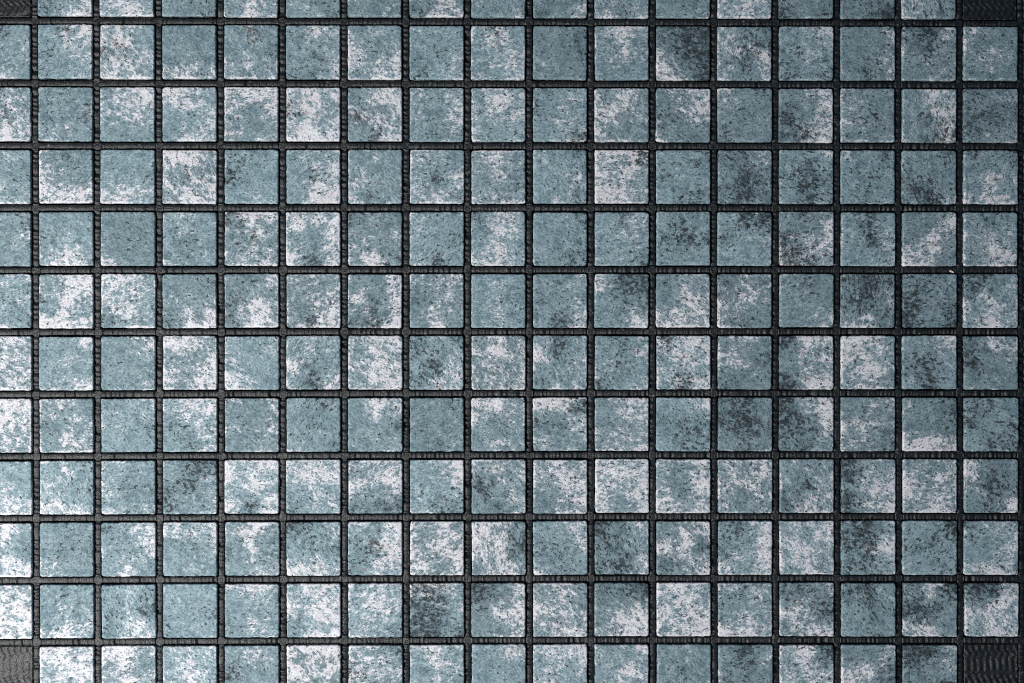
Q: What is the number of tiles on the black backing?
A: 200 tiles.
